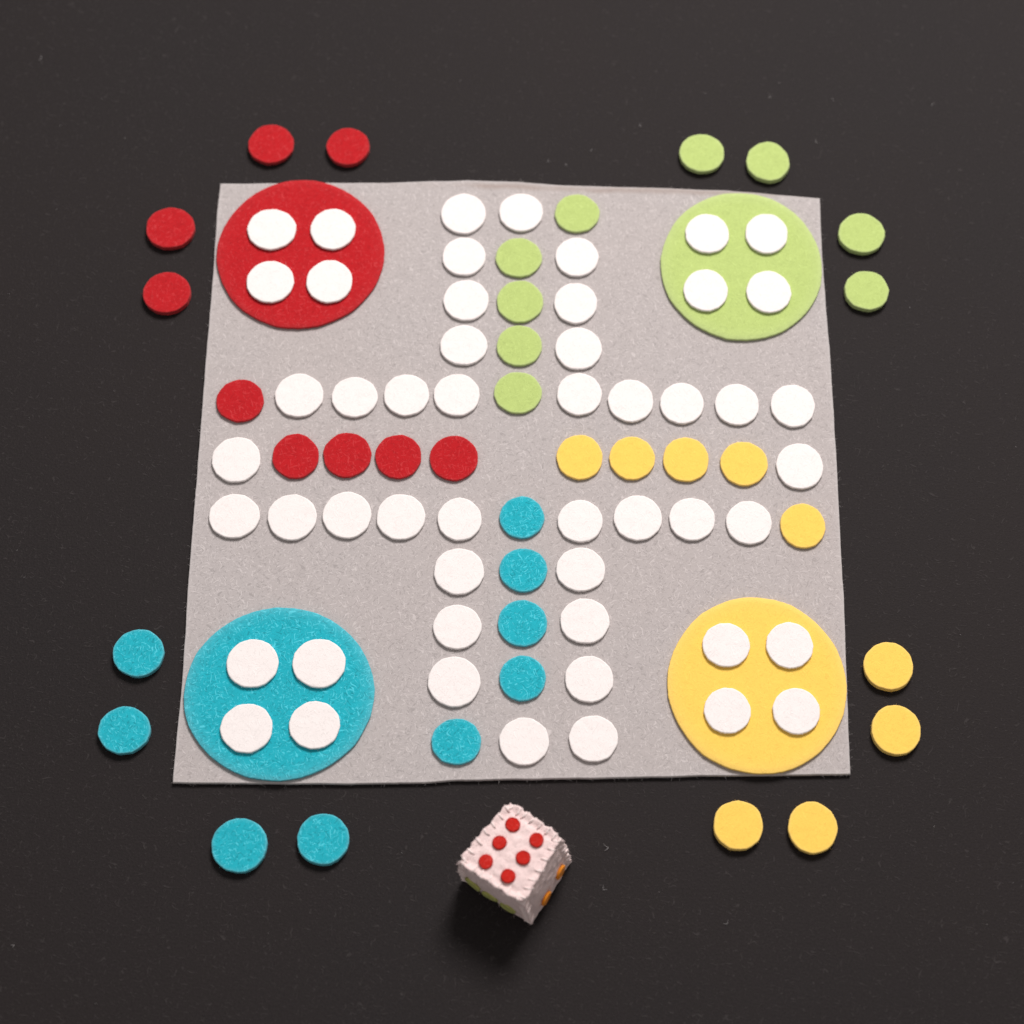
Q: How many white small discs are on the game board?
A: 52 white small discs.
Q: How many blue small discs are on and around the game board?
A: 9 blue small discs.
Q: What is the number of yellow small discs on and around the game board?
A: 9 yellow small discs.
